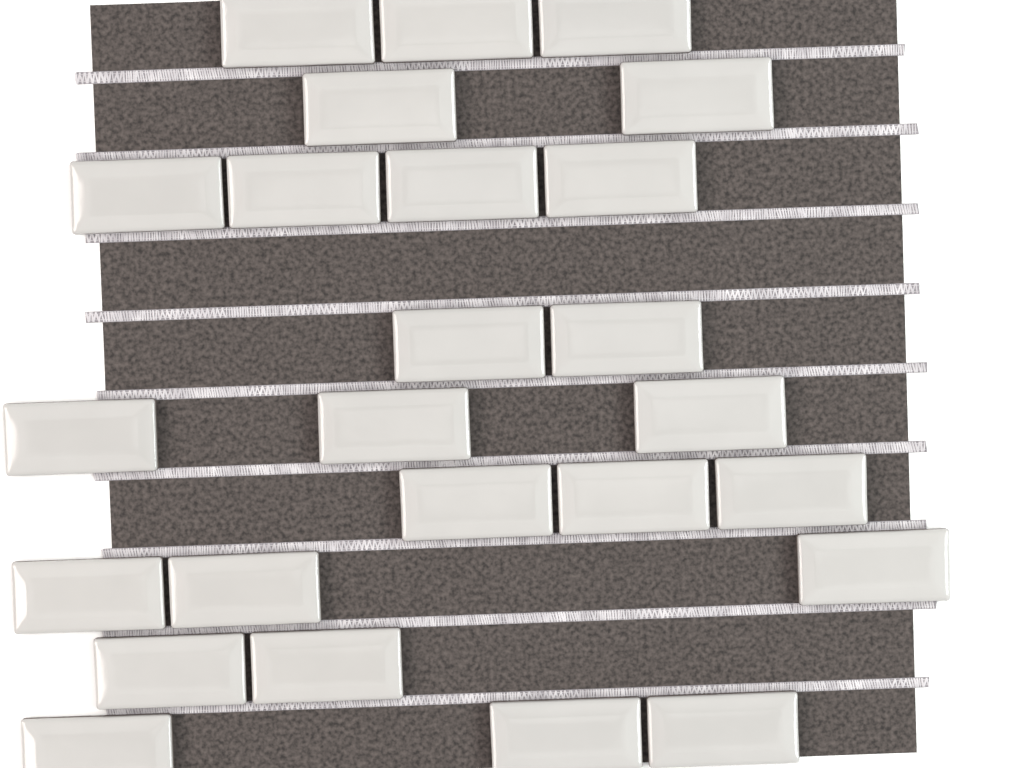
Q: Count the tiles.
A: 25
